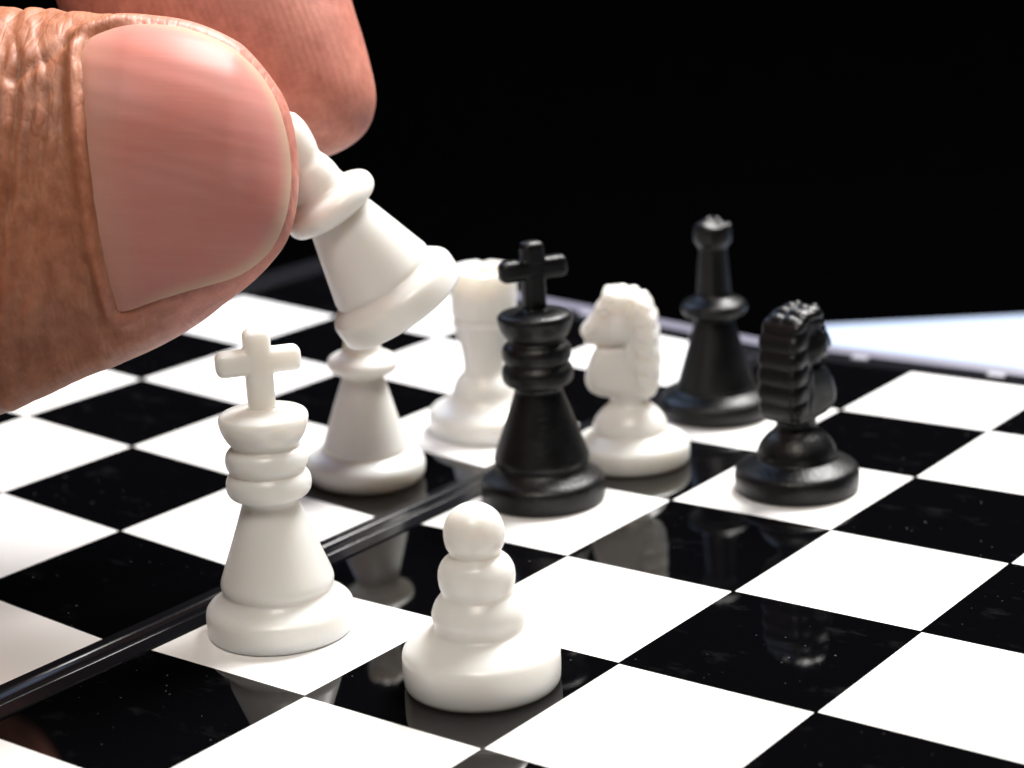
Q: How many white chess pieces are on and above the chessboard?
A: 6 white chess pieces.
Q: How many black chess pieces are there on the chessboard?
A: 3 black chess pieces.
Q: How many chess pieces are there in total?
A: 9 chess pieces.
